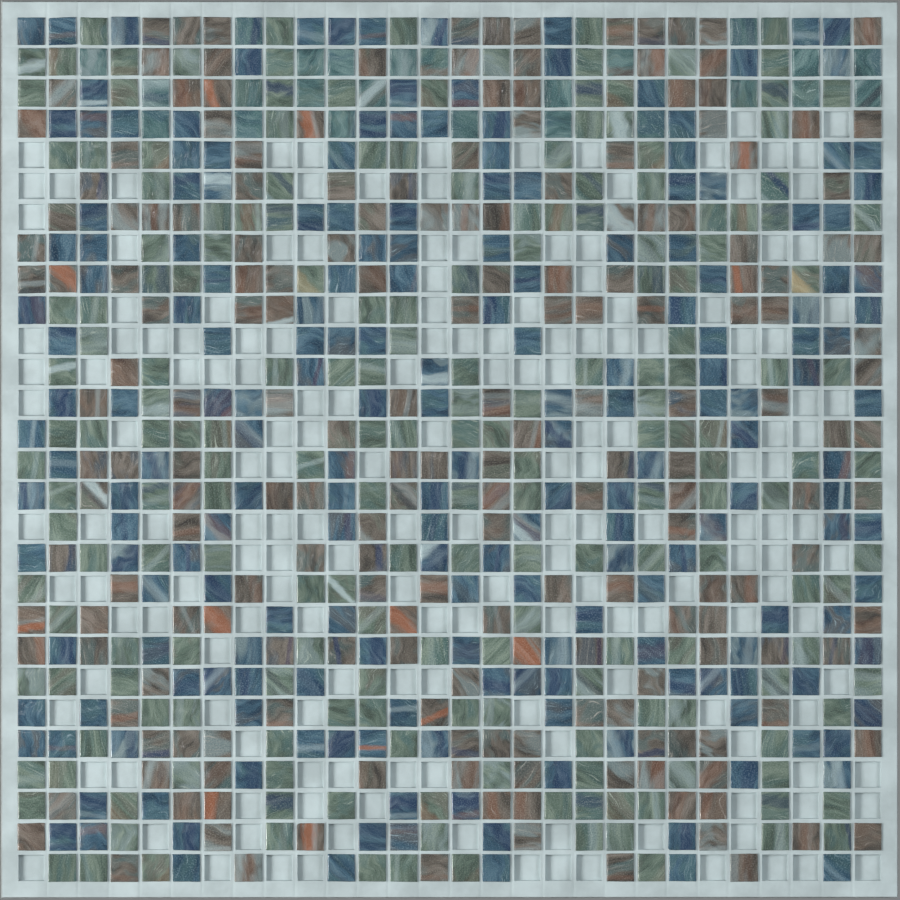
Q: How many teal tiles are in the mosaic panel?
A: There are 24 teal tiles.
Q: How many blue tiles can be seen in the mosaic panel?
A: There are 198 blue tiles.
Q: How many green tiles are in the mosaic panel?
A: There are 194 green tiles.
